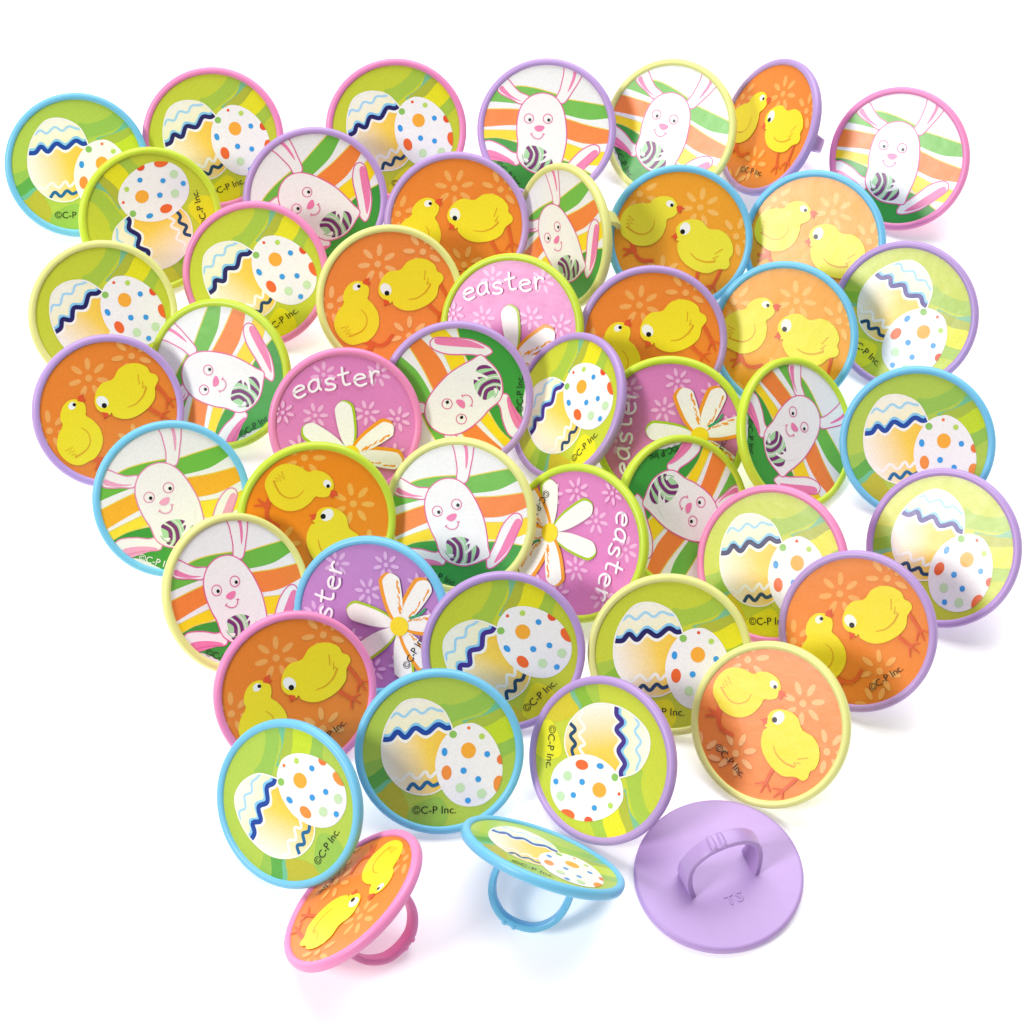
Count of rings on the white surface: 48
